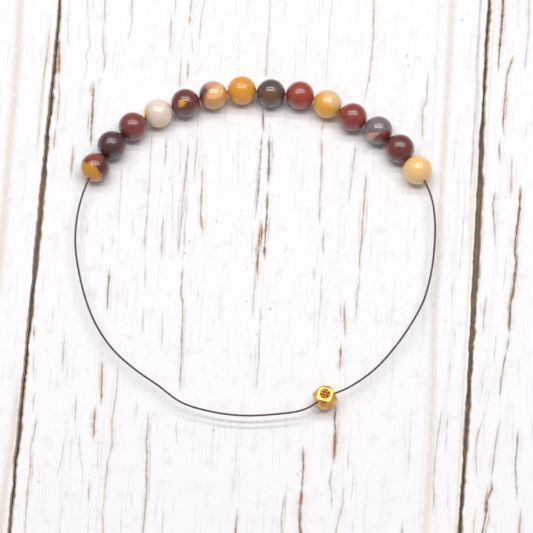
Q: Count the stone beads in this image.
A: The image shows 14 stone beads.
